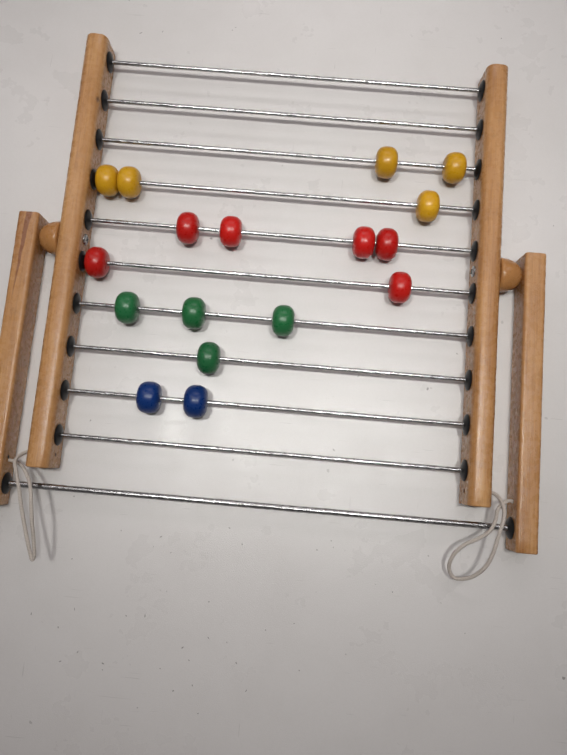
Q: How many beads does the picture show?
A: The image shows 17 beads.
